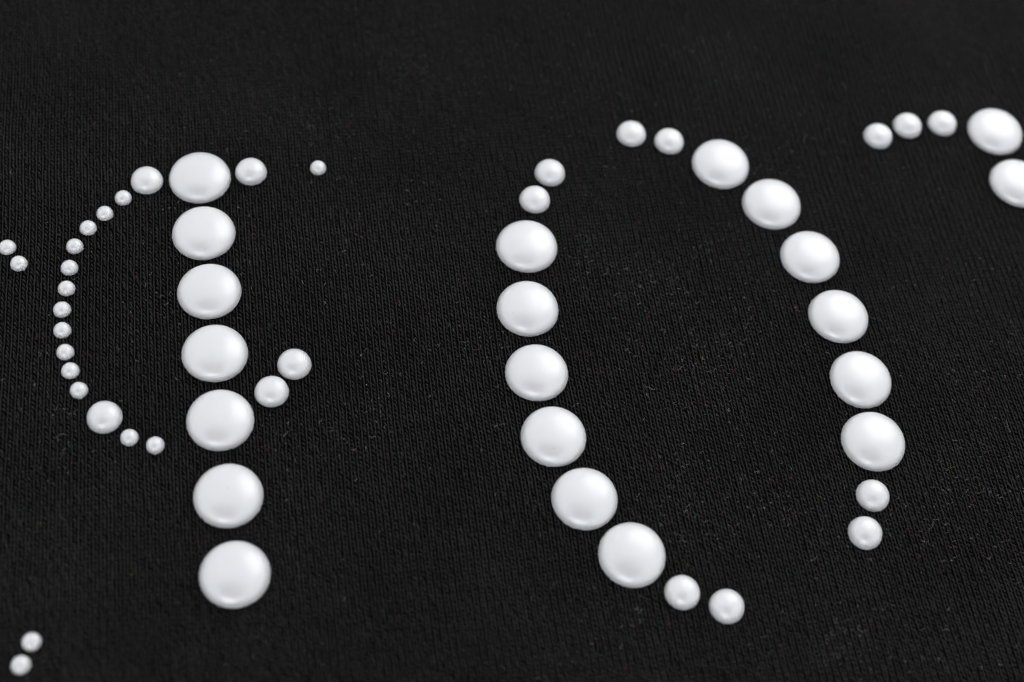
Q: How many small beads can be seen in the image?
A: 18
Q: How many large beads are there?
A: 21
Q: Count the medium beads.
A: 16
